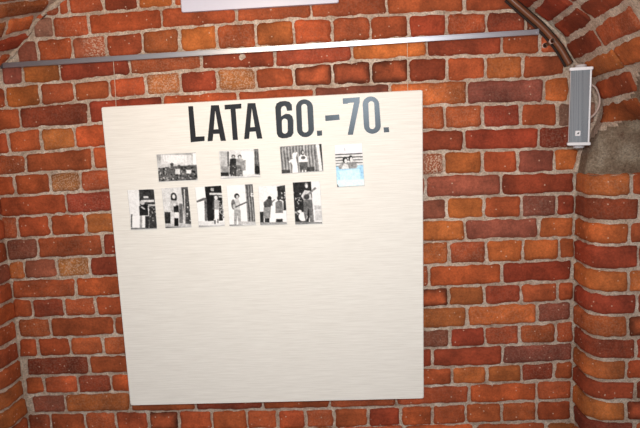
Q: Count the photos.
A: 10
